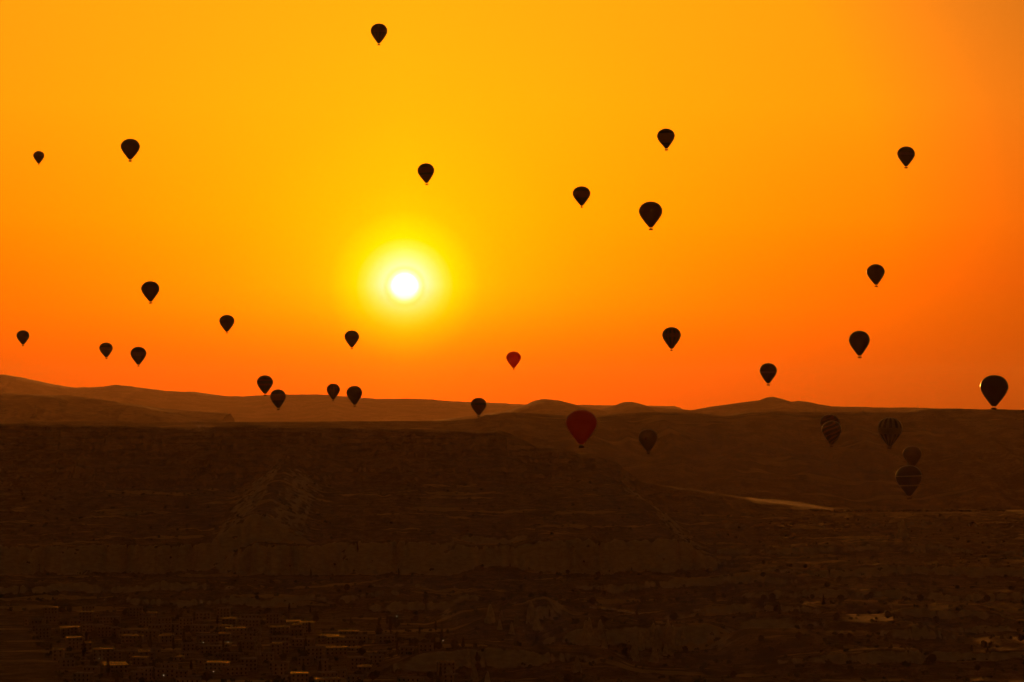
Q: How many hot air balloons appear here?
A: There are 32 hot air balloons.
